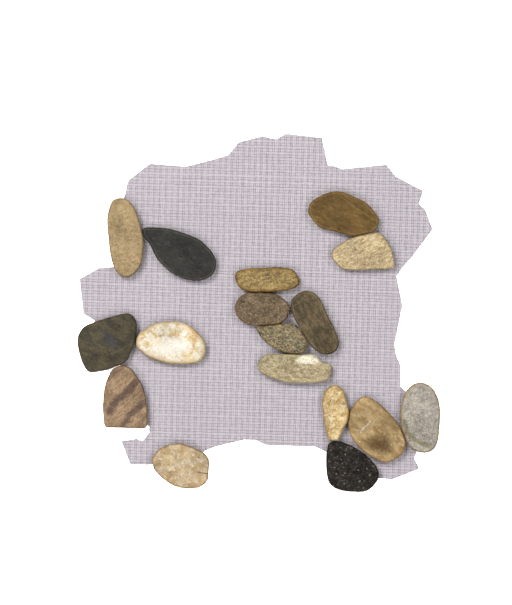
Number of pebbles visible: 17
